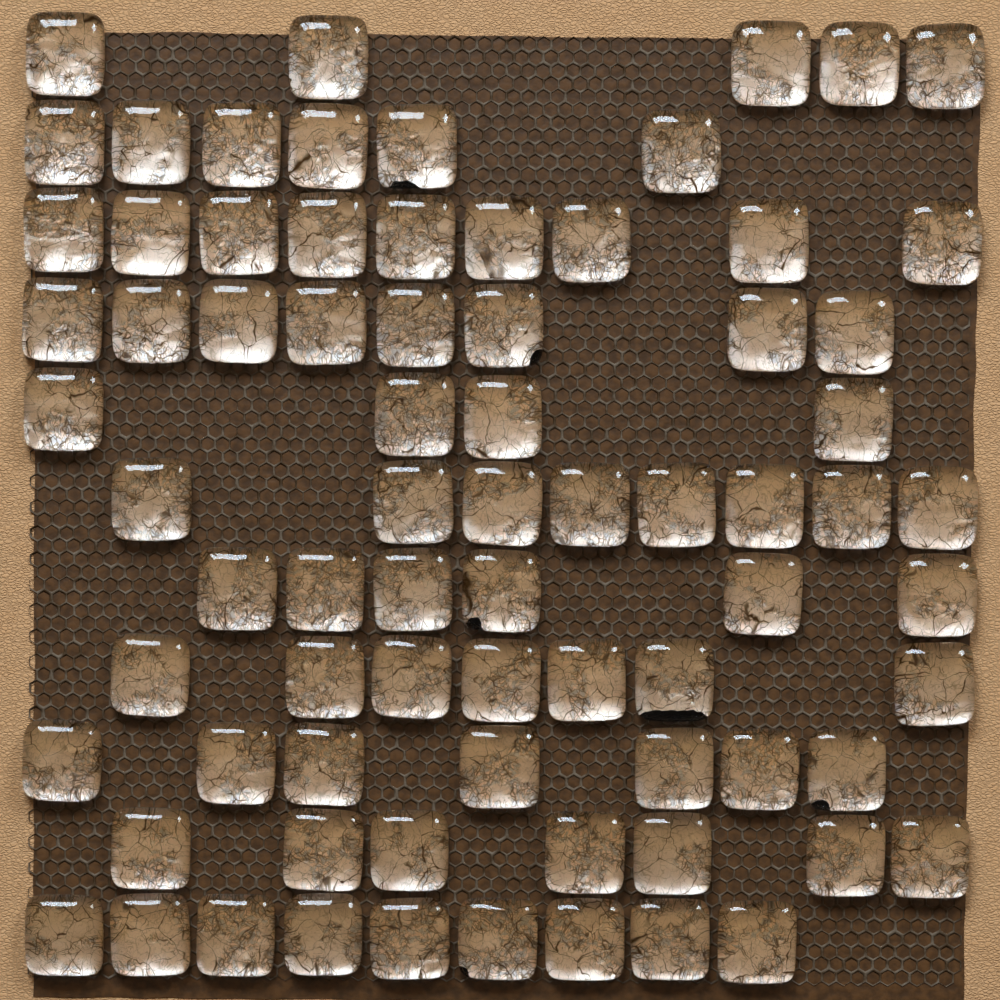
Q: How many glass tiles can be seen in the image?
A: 76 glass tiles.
